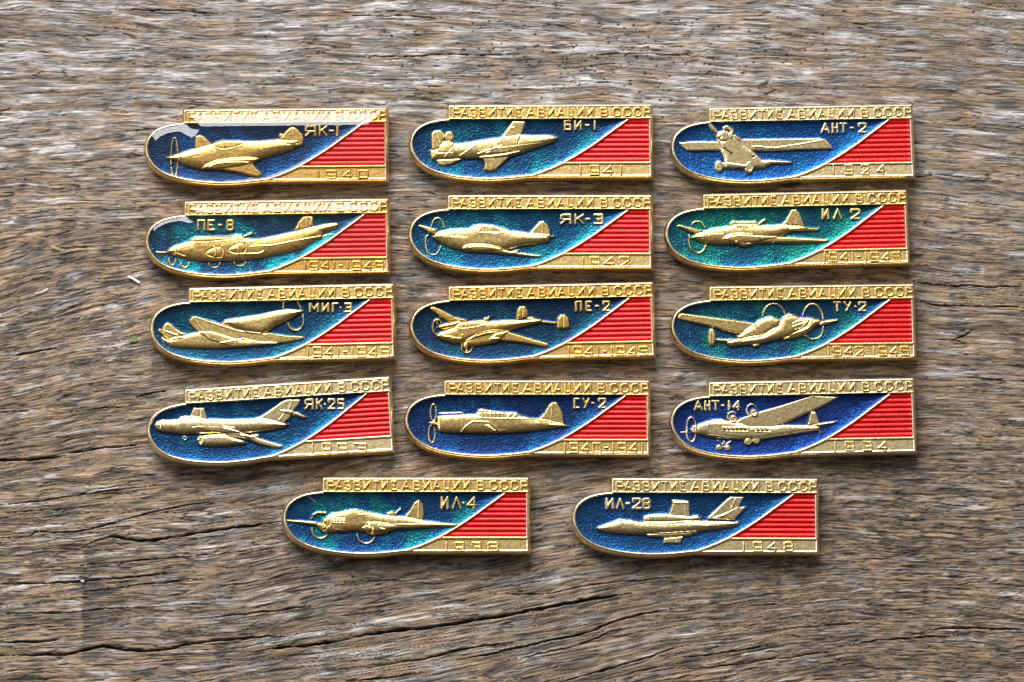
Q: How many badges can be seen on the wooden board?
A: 14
